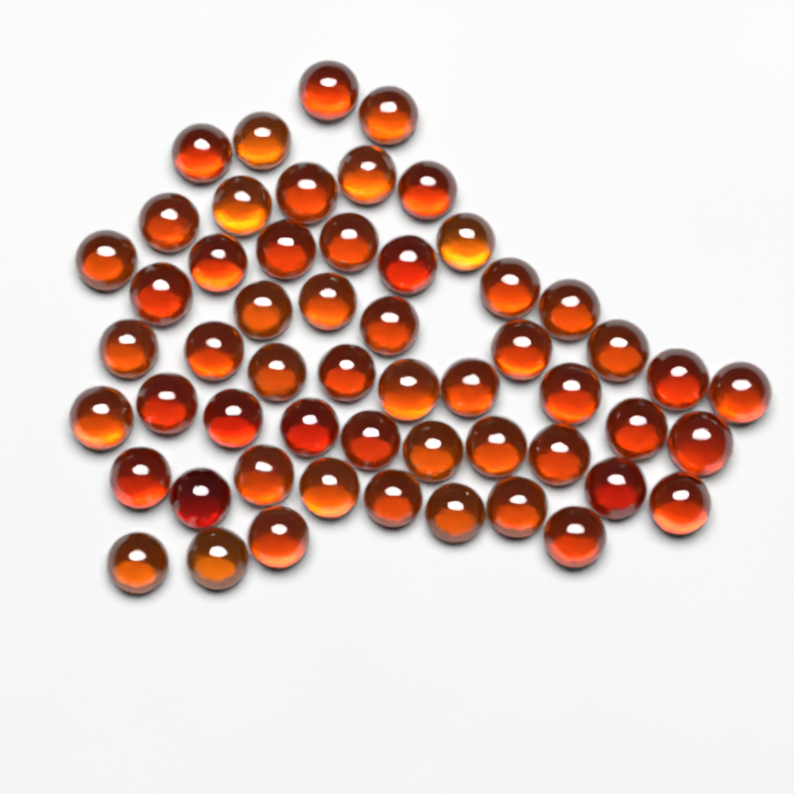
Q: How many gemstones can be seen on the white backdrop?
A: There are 55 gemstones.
